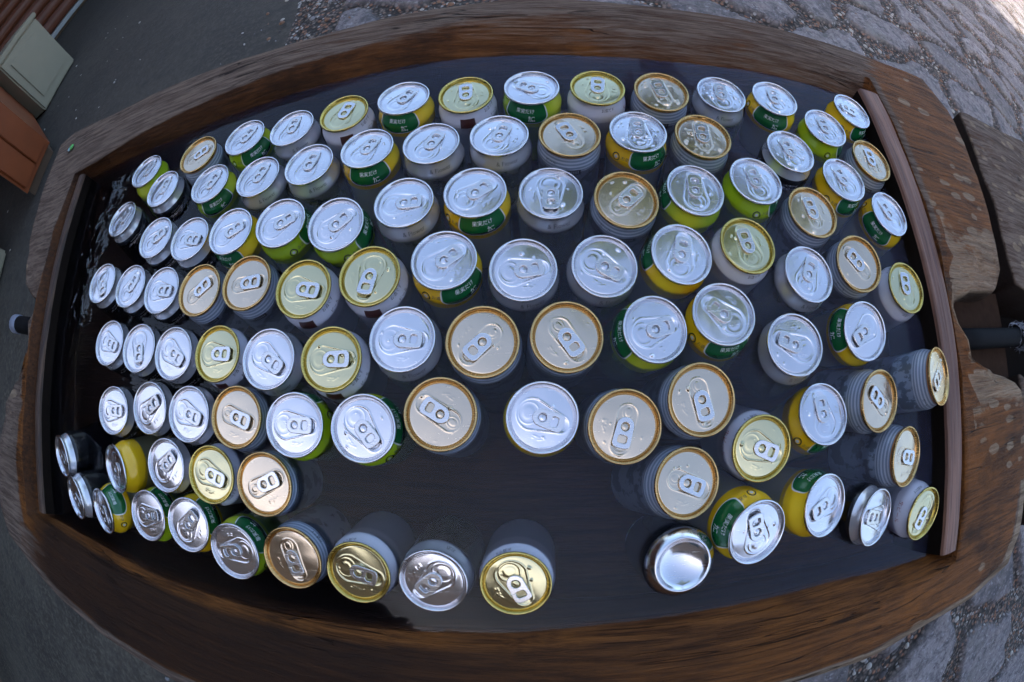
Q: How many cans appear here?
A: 104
